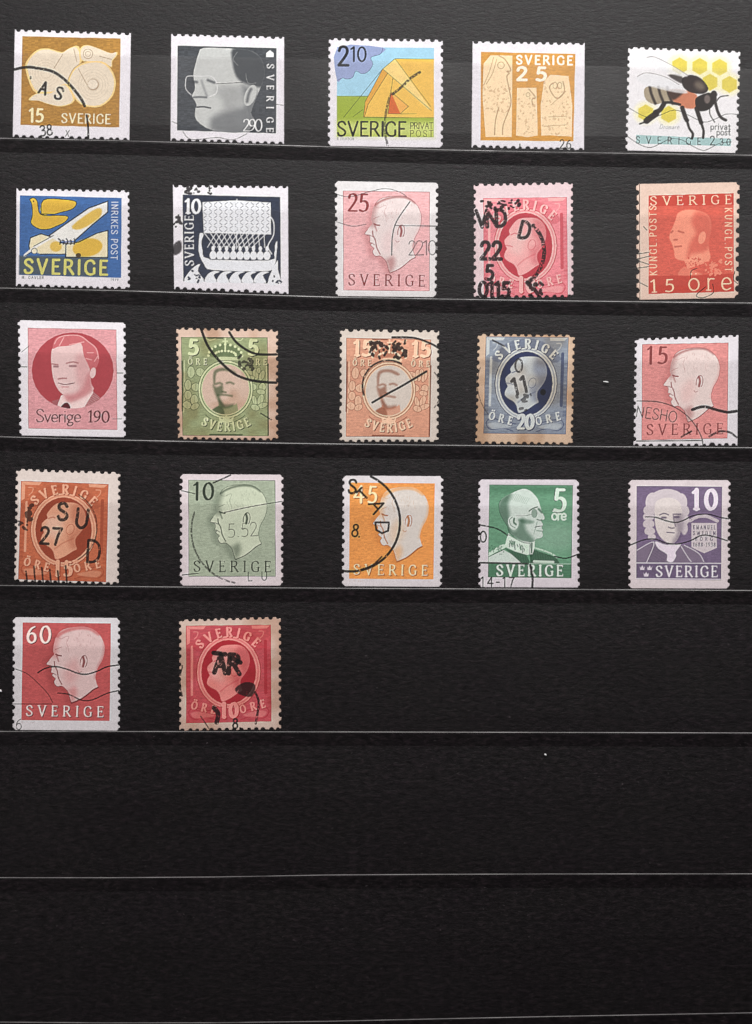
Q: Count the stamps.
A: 22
